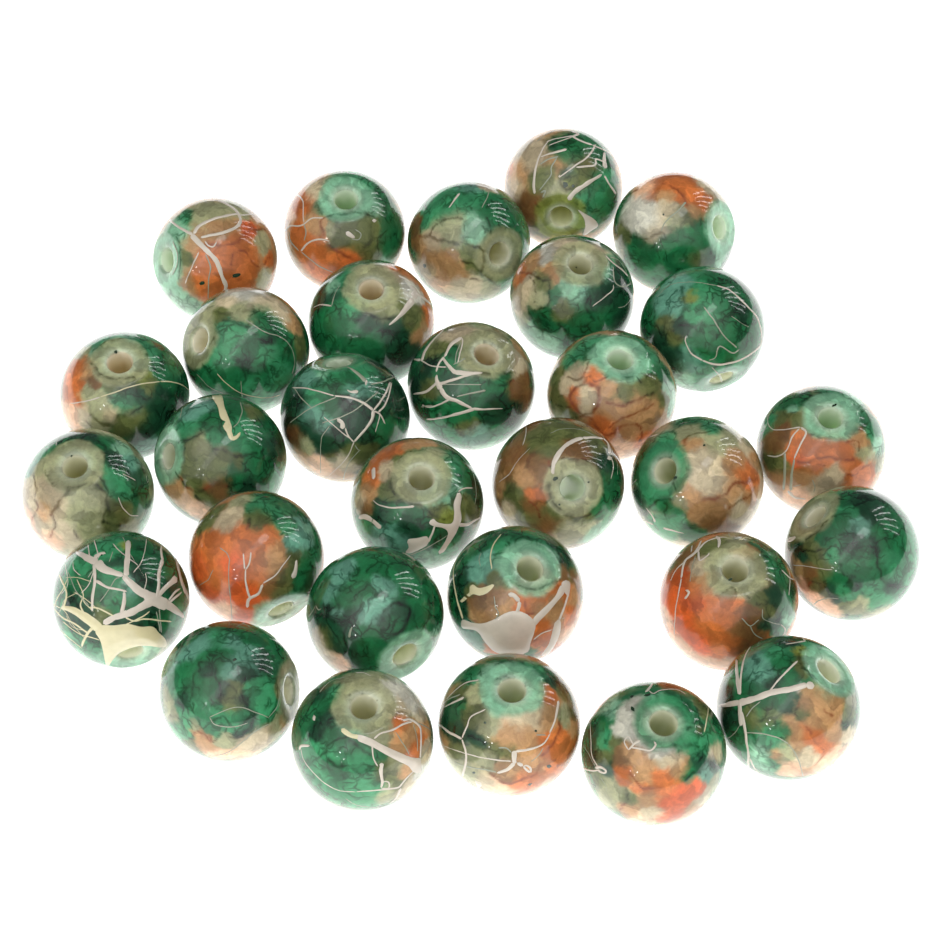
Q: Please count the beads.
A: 30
